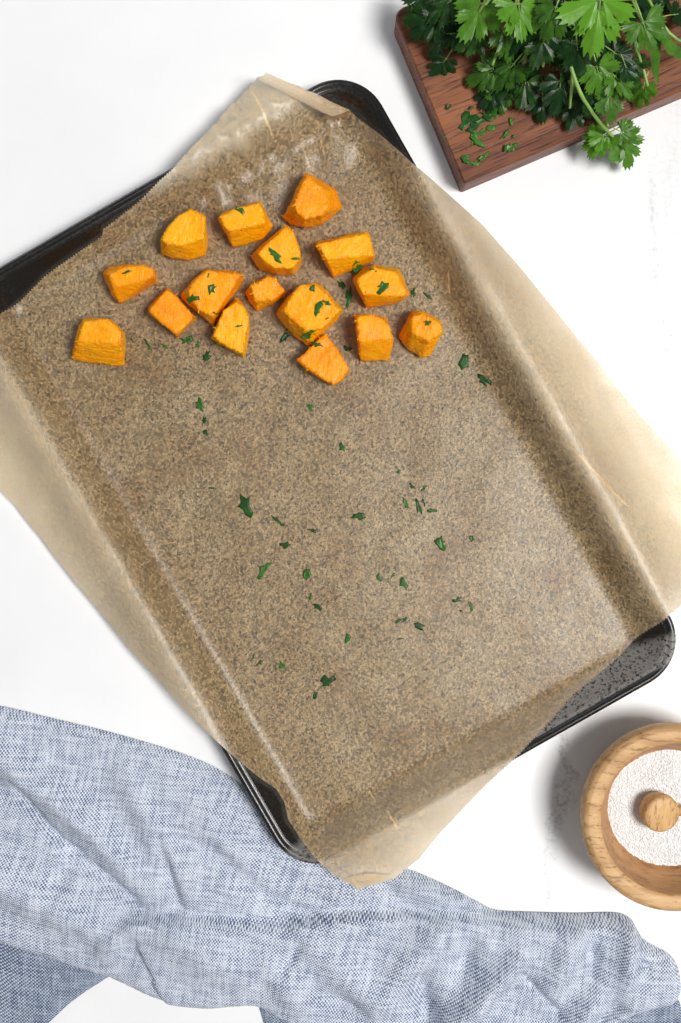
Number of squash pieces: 16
